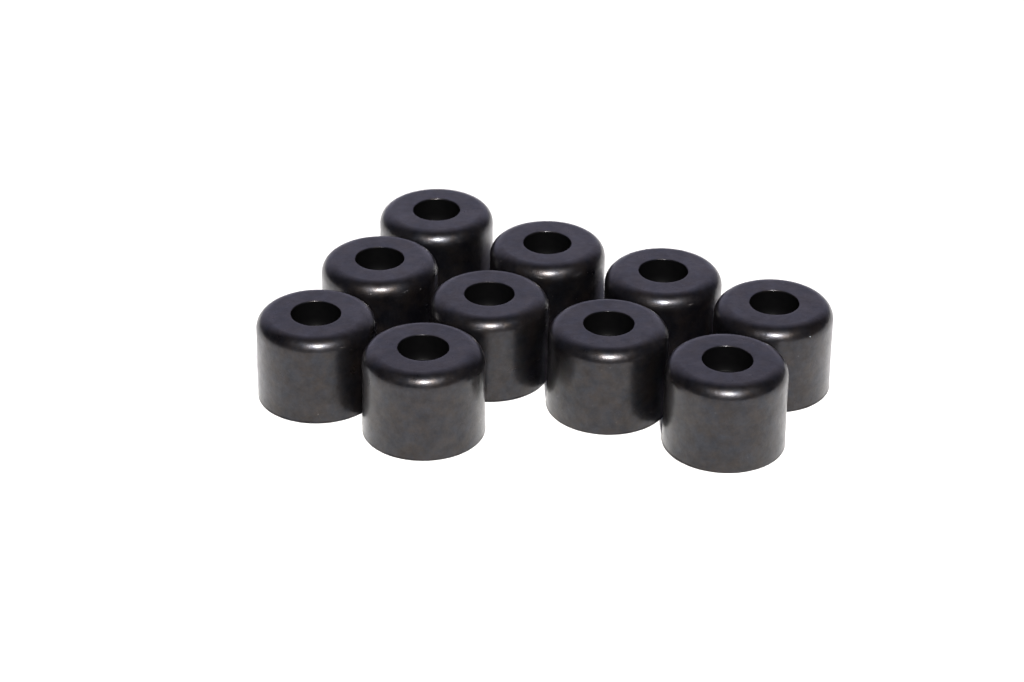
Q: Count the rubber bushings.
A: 10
